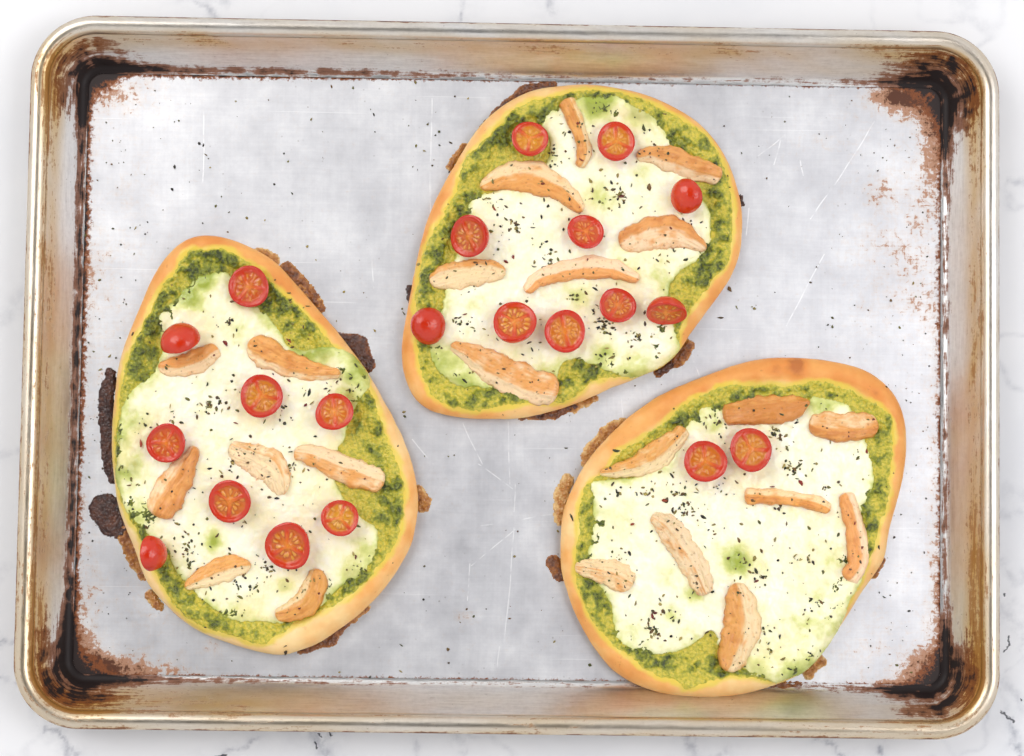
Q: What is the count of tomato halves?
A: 21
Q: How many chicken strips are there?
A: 22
